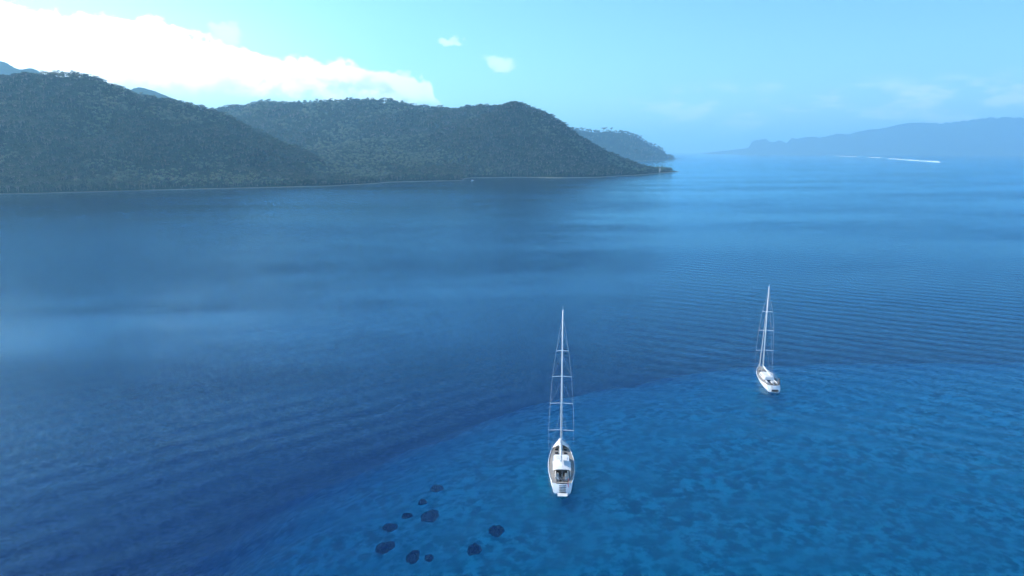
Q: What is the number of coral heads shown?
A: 10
